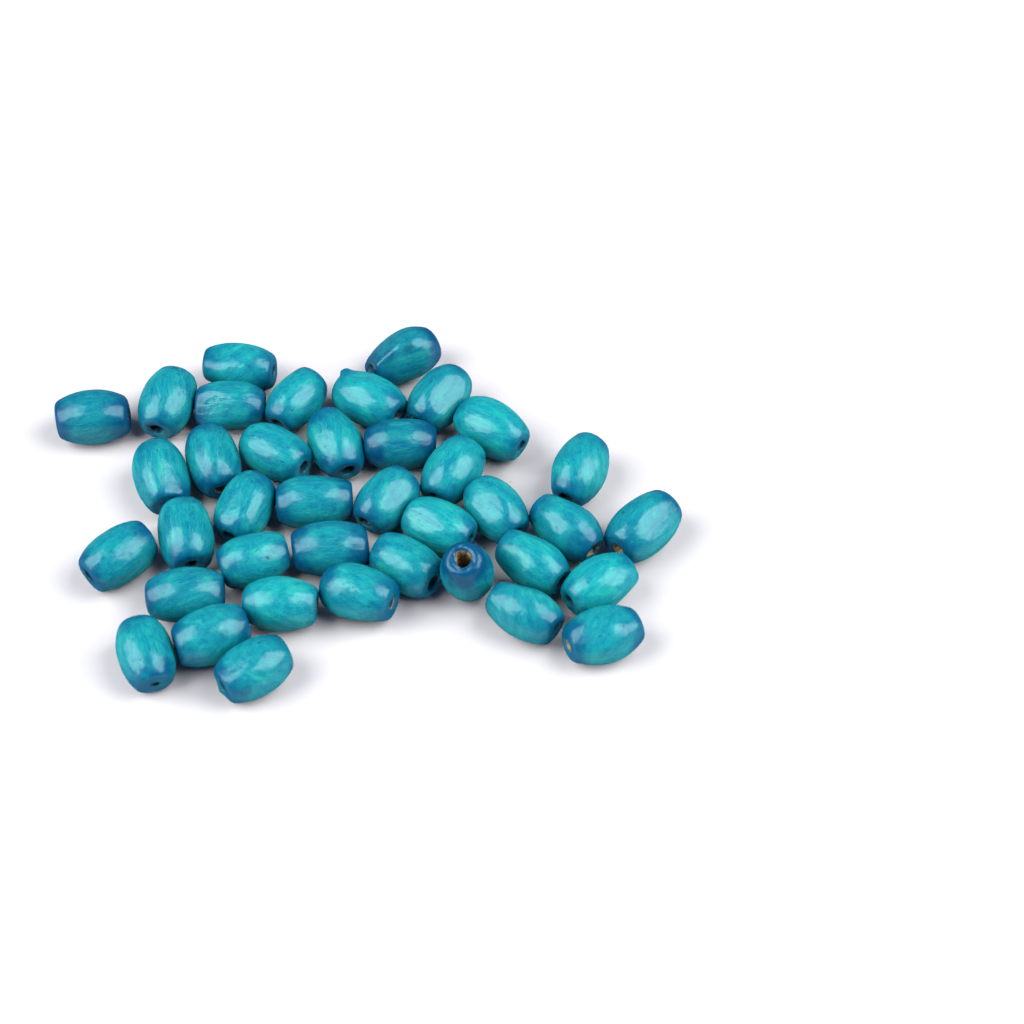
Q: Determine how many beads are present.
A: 39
